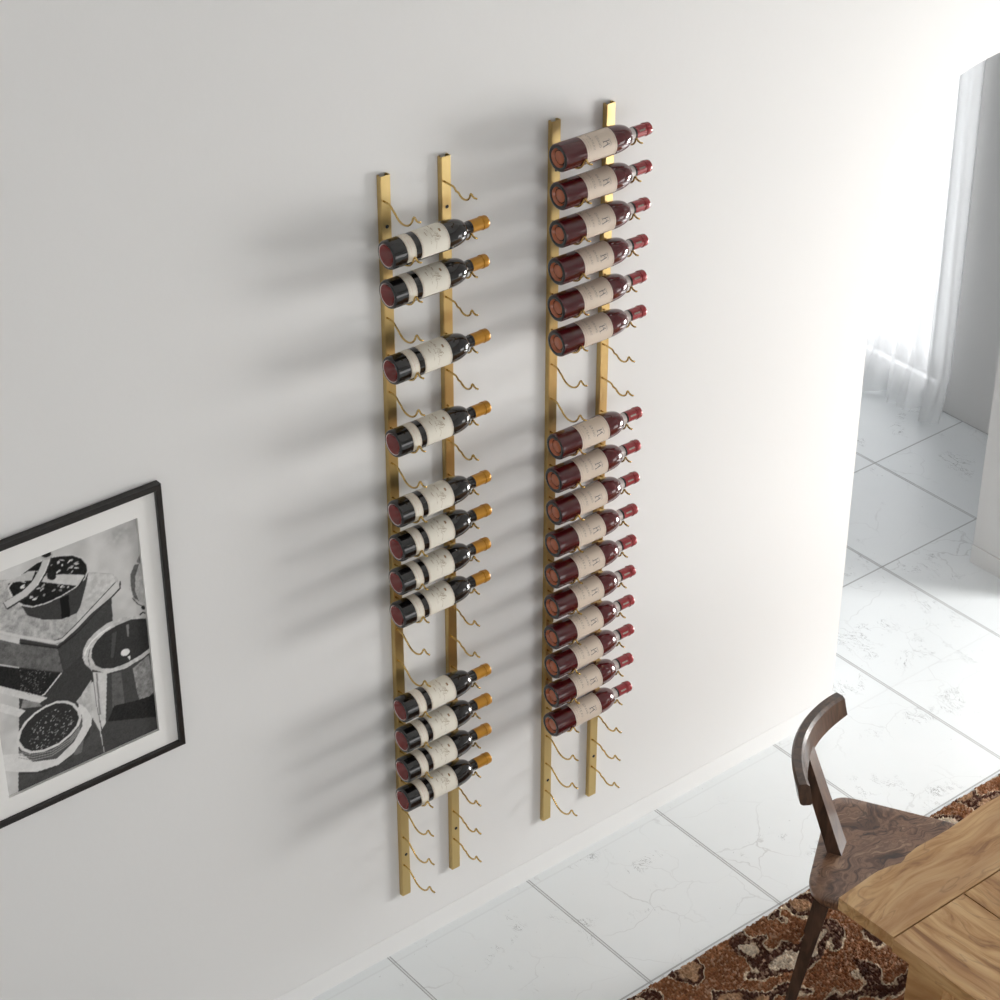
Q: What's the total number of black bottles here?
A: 12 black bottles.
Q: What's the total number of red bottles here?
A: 16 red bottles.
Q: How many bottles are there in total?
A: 28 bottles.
